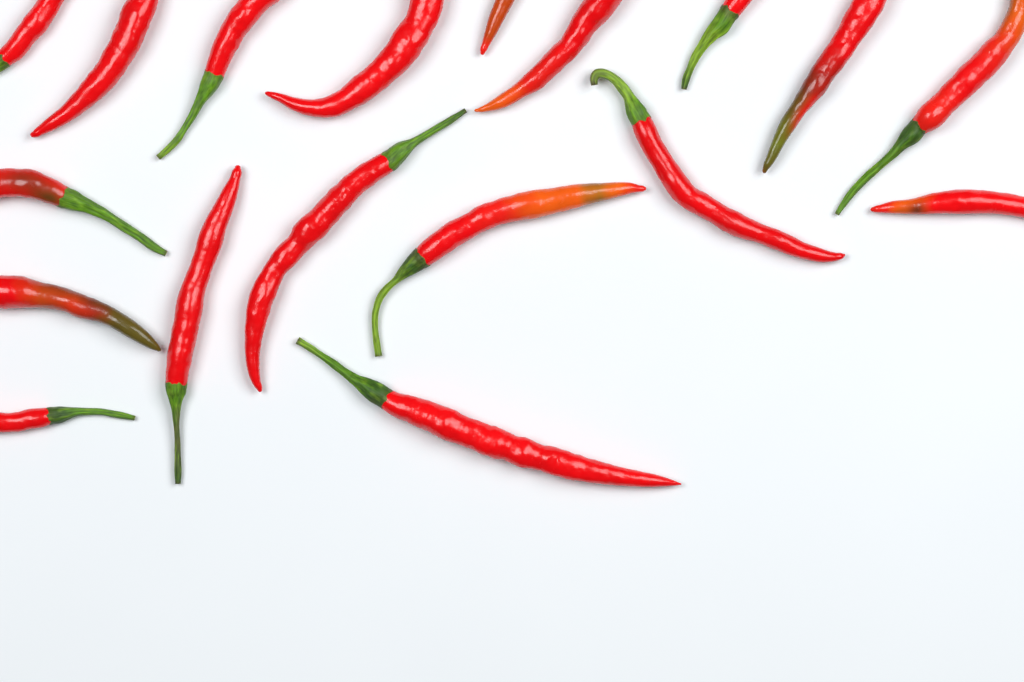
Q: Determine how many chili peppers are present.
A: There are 18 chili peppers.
